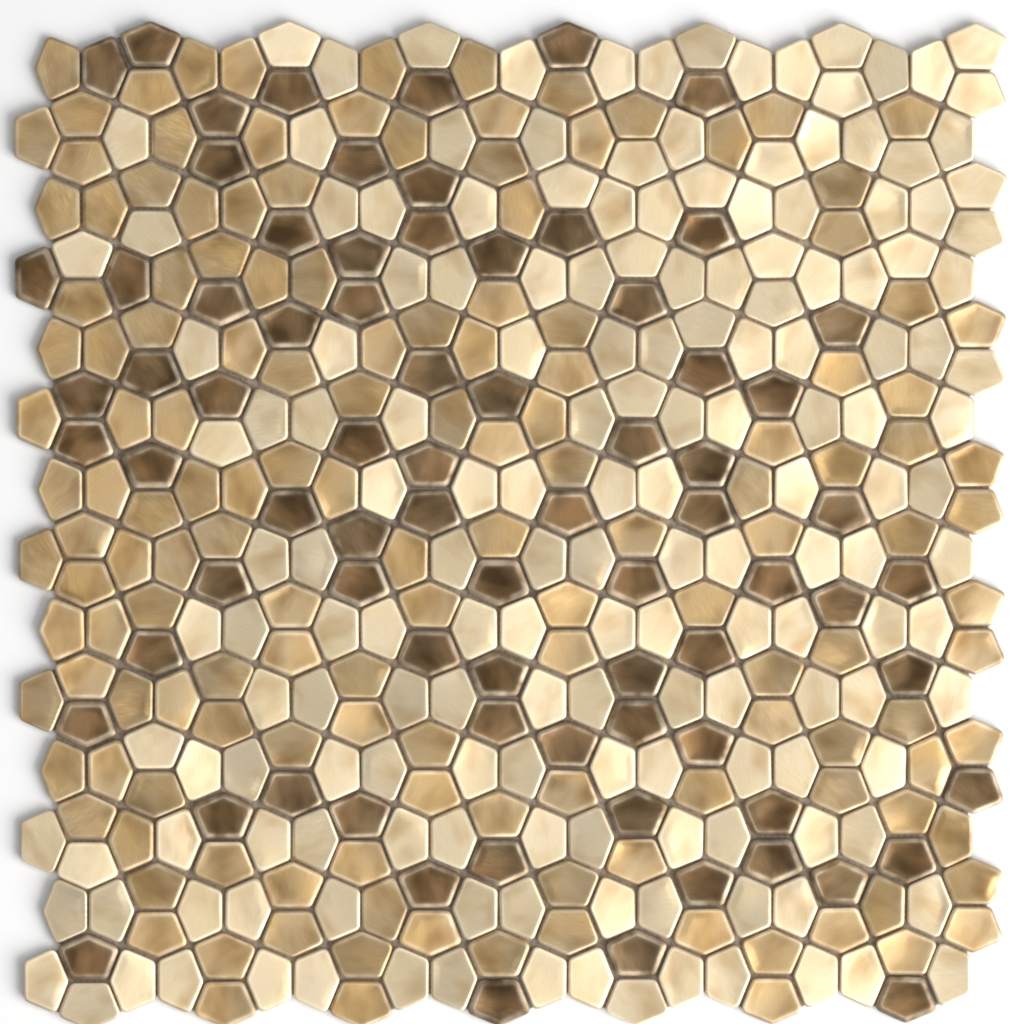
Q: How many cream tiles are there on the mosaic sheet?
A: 170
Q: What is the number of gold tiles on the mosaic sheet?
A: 146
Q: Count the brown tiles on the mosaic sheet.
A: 76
